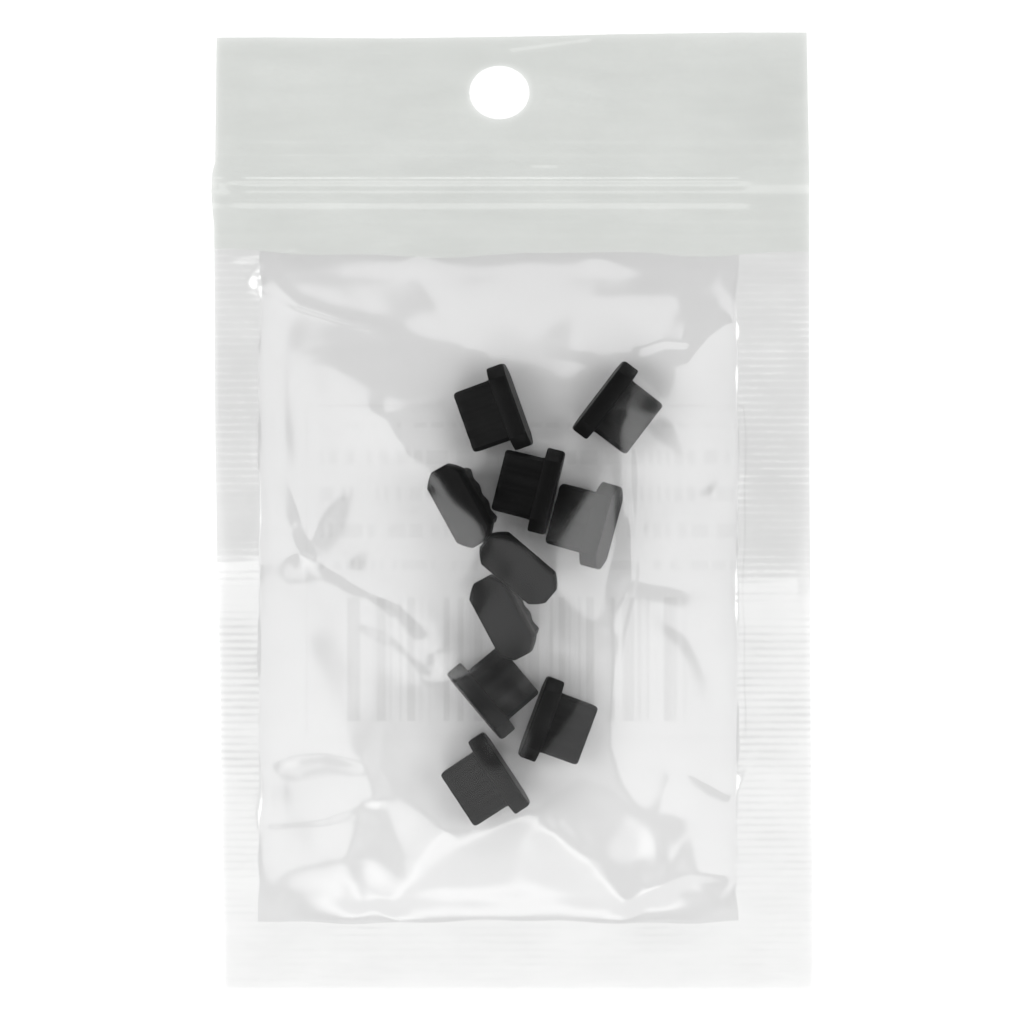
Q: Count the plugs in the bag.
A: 10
